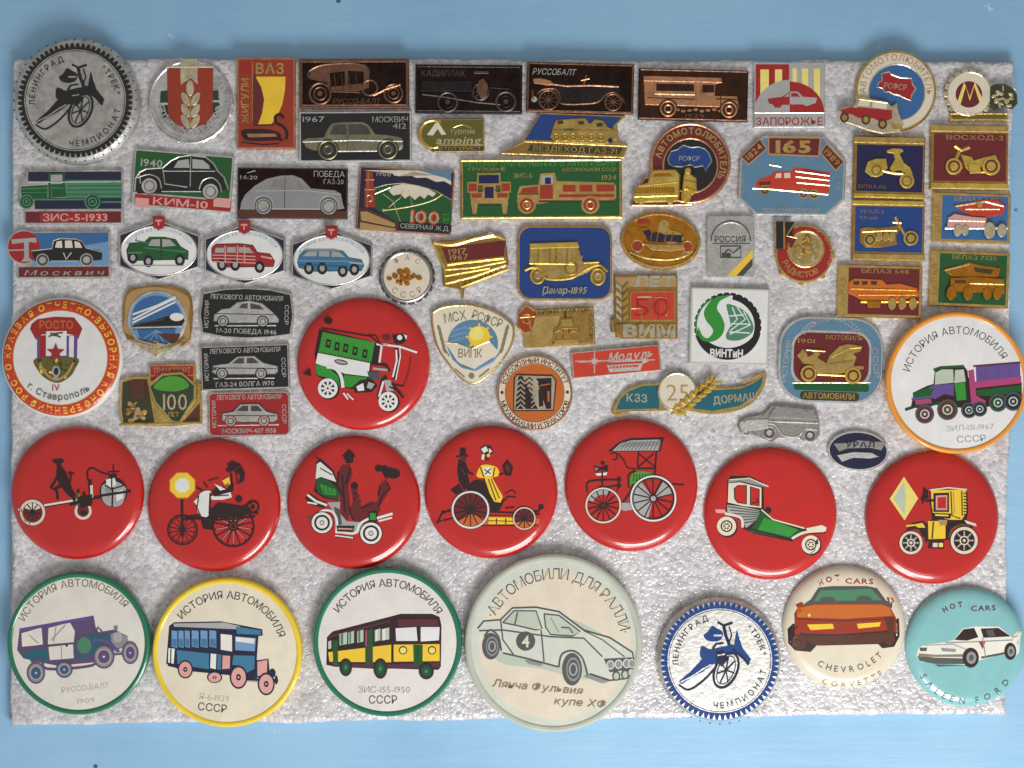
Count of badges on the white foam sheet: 68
